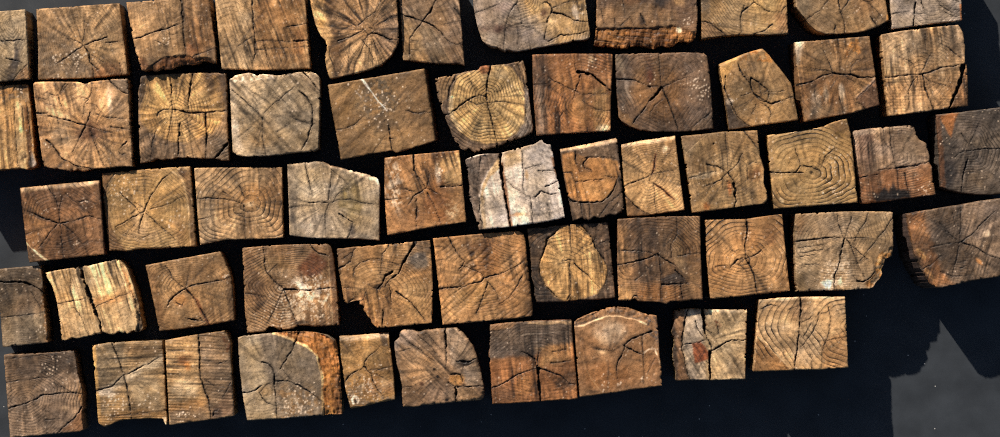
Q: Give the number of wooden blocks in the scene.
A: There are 55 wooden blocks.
